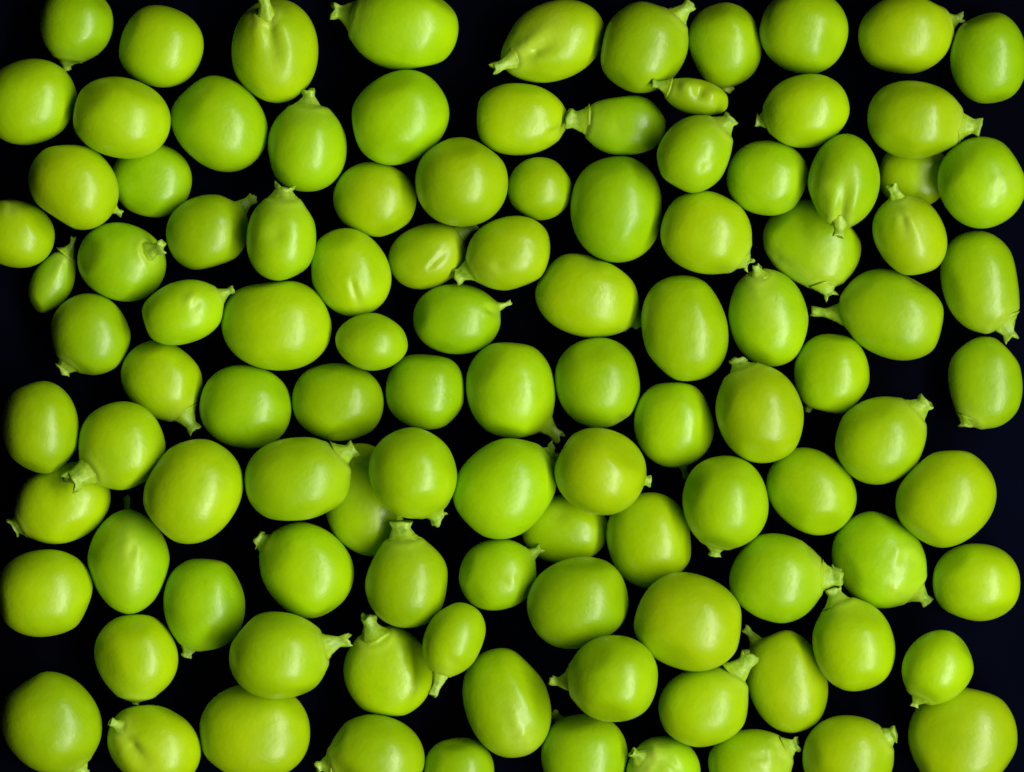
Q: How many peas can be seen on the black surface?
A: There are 108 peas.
